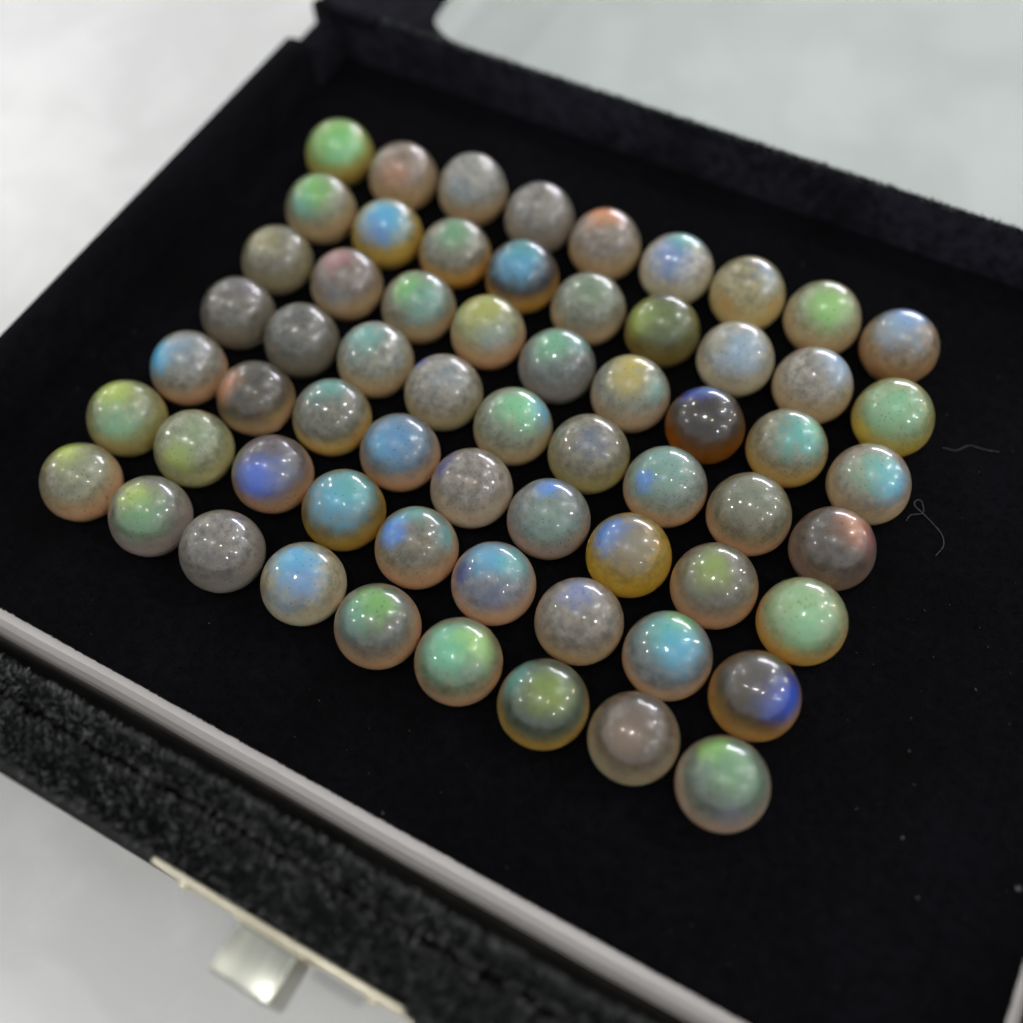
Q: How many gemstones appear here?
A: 63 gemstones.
